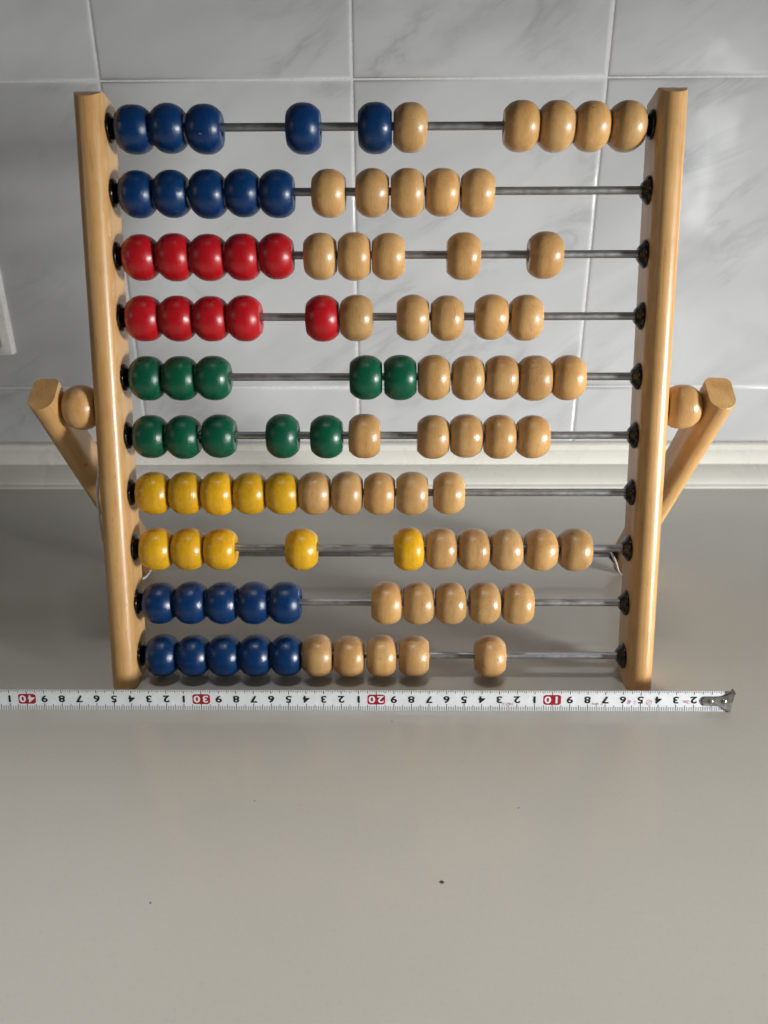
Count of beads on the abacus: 102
